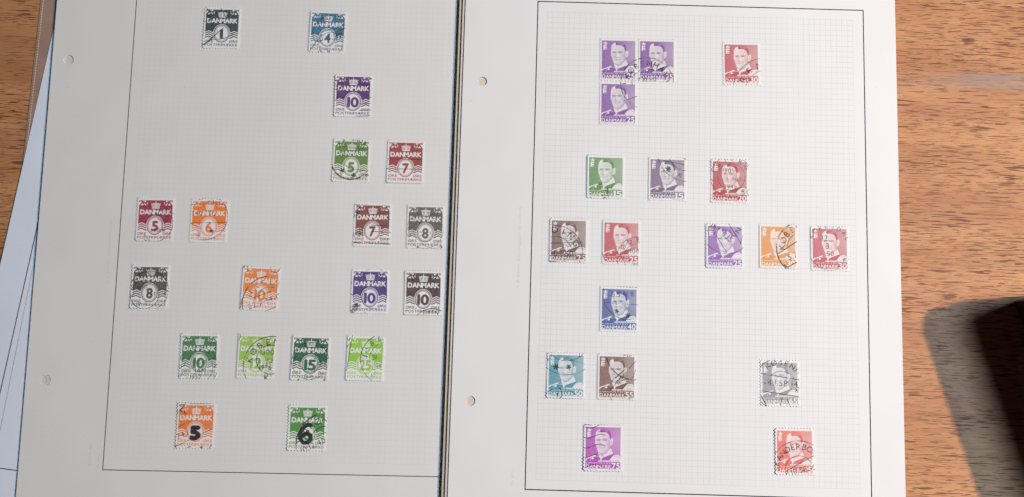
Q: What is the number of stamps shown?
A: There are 37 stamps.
